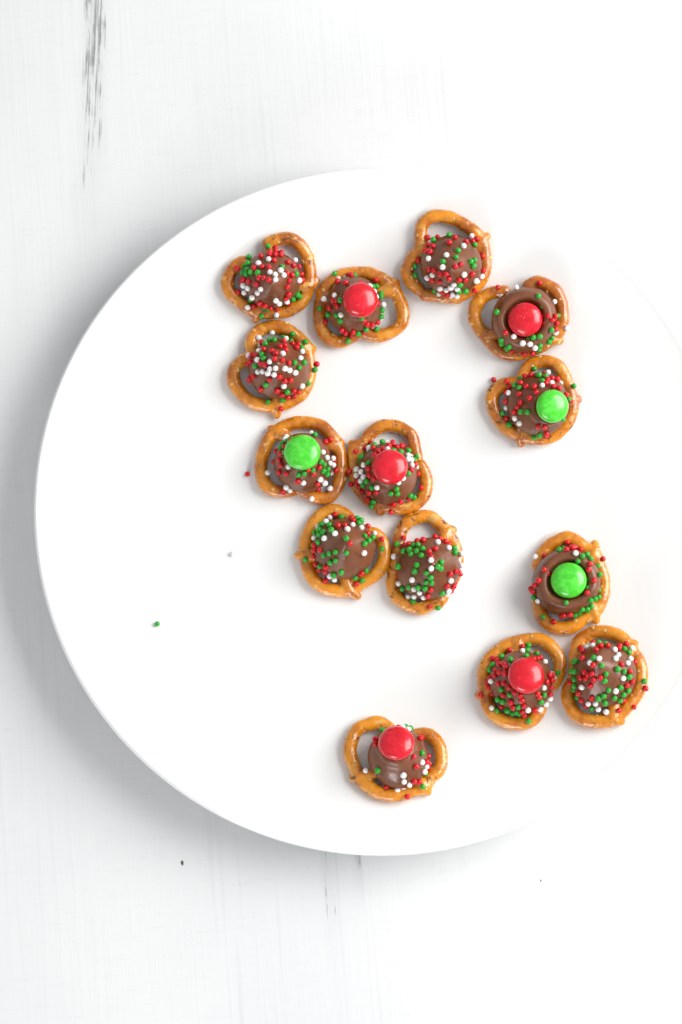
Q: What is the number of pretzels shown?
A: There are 14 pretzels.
